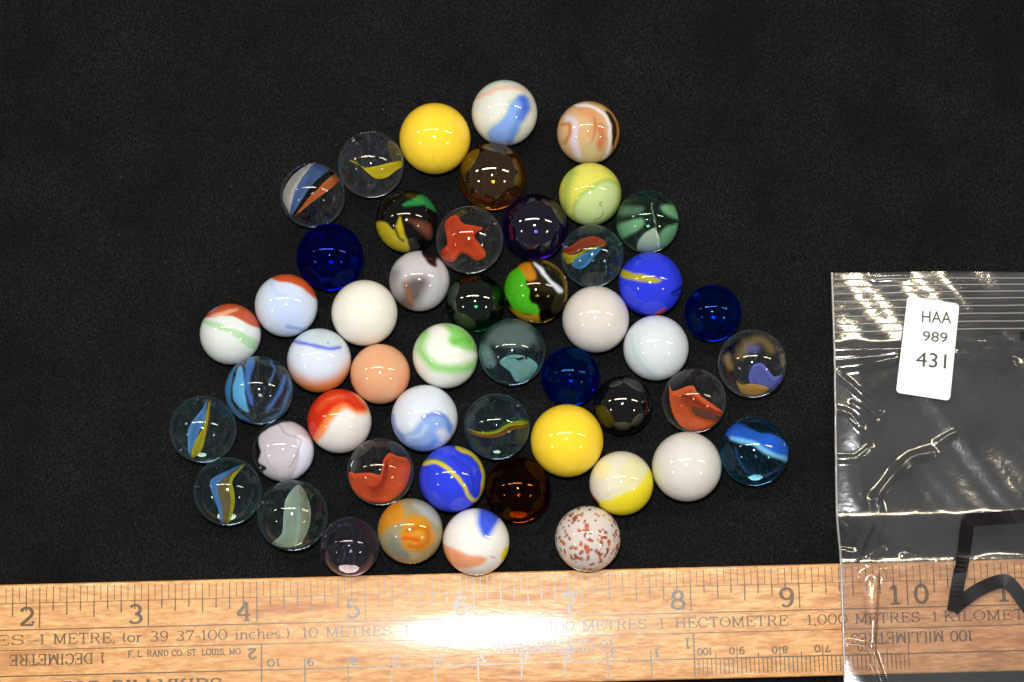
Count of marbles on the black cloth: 50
